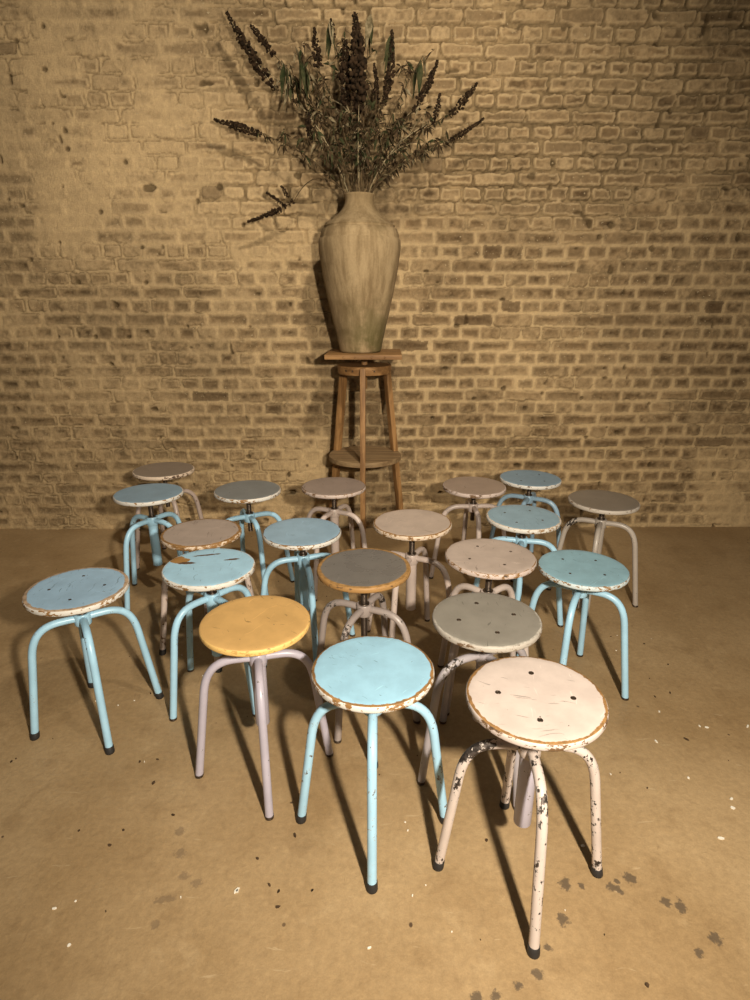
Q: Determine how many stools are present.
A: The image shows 20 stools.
